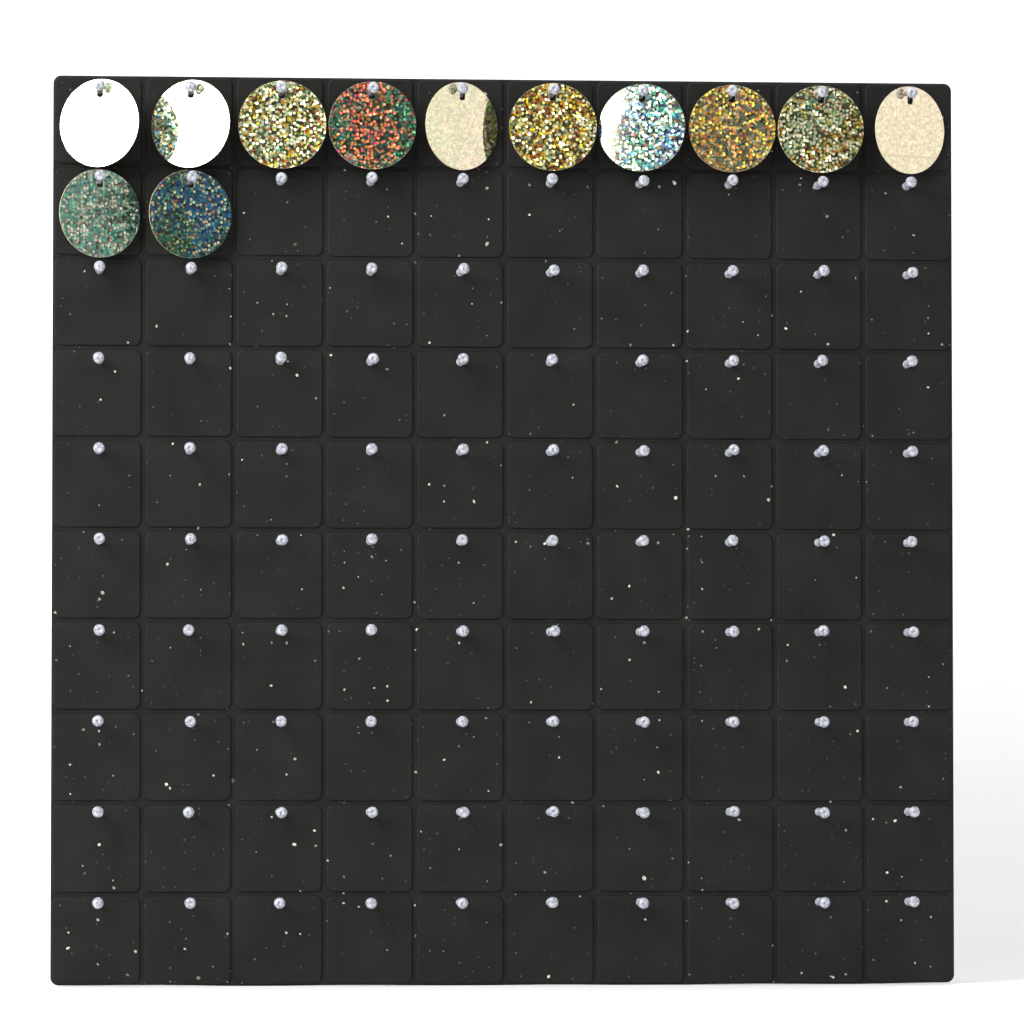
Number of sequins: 12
